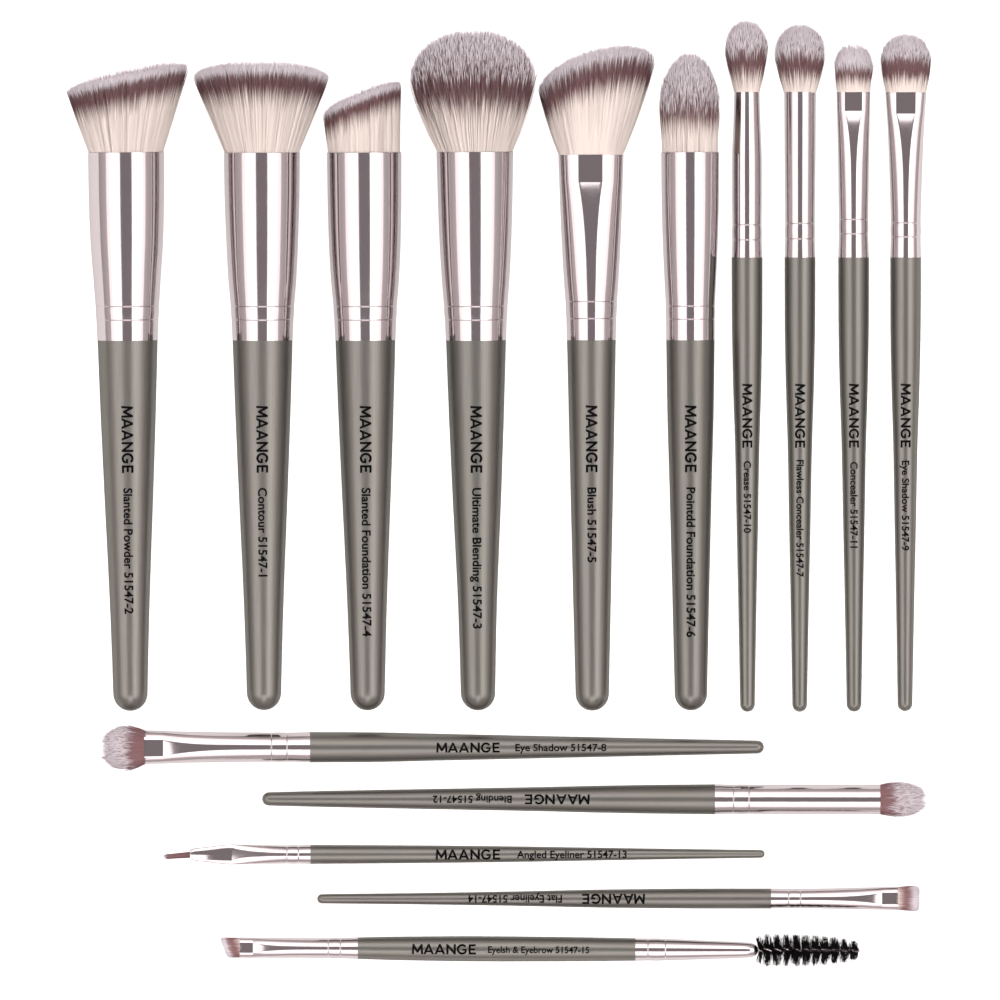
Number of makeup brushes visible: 15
